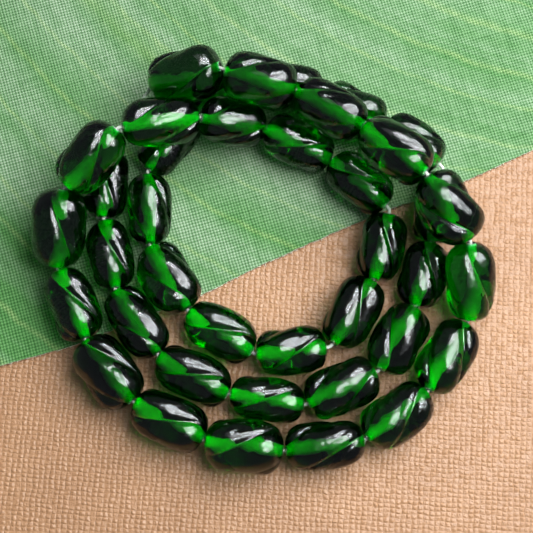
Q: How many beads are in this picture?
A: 39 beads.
